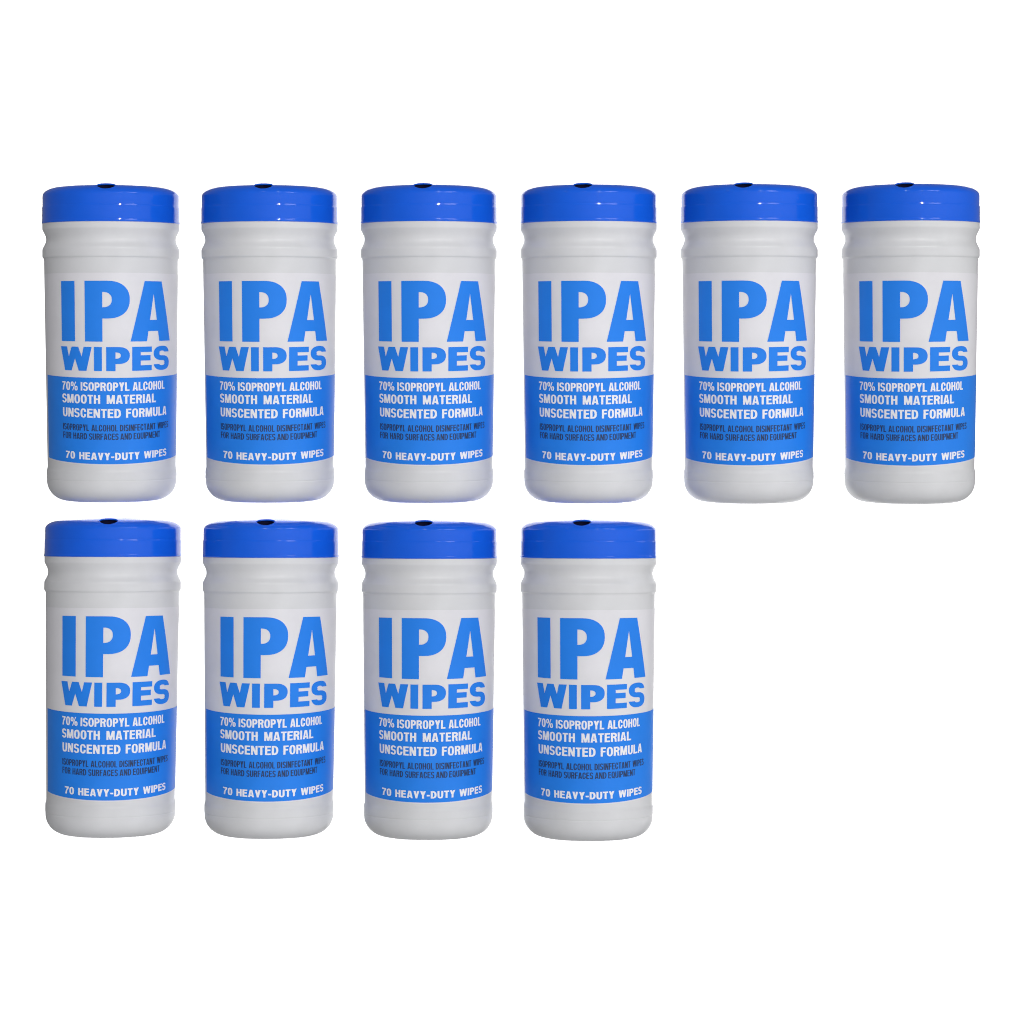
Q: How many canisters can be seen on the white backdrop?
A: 10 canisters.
